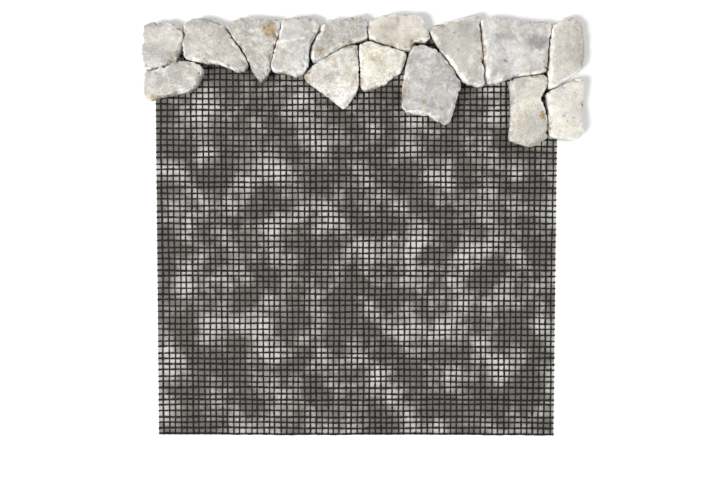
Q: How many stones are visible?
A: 15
